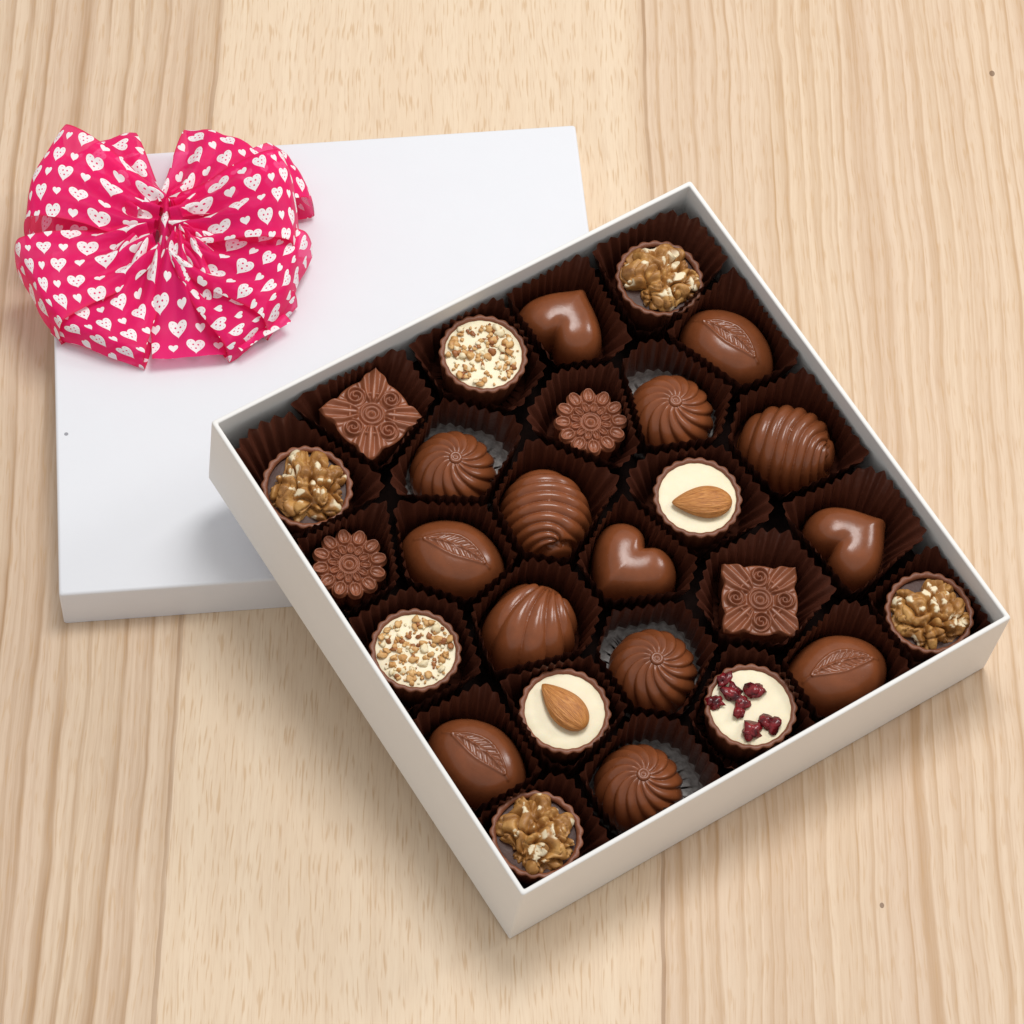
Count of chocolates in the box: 27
